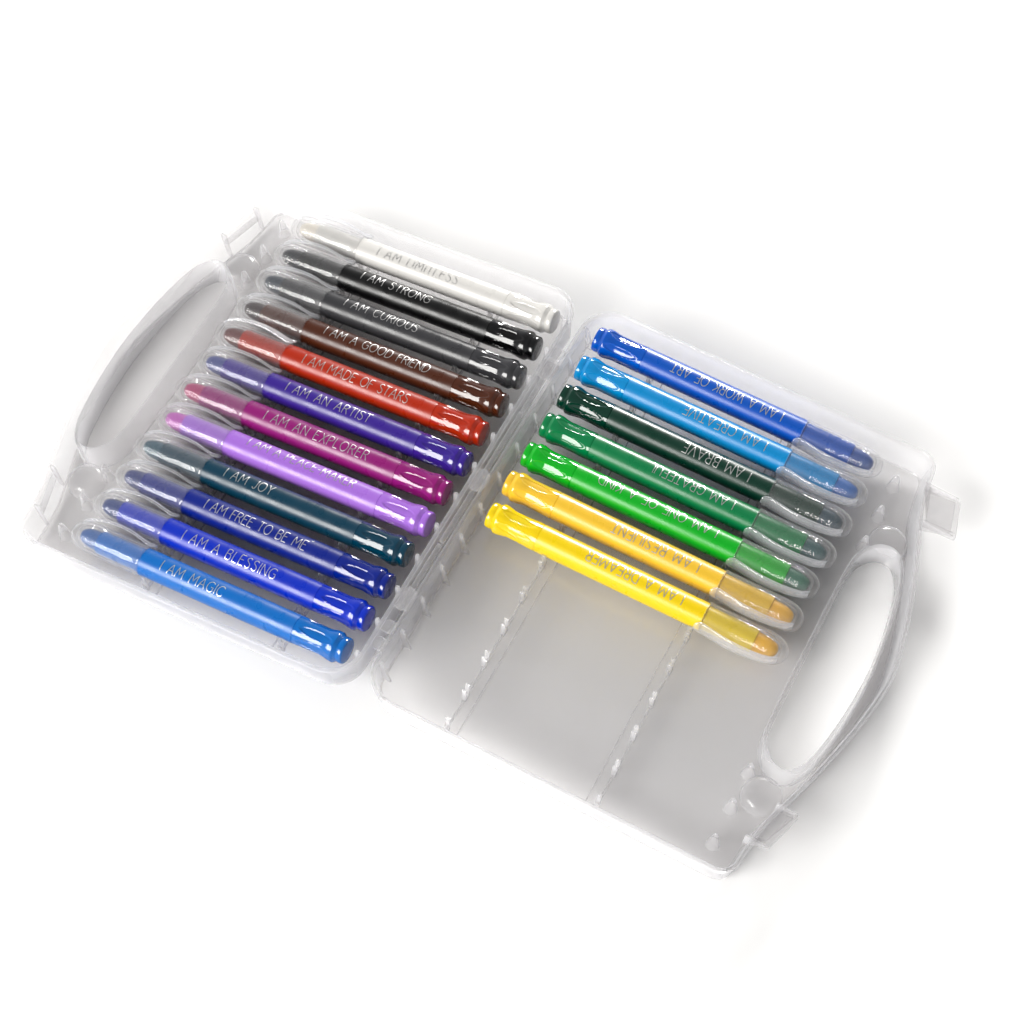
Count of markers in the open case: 19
